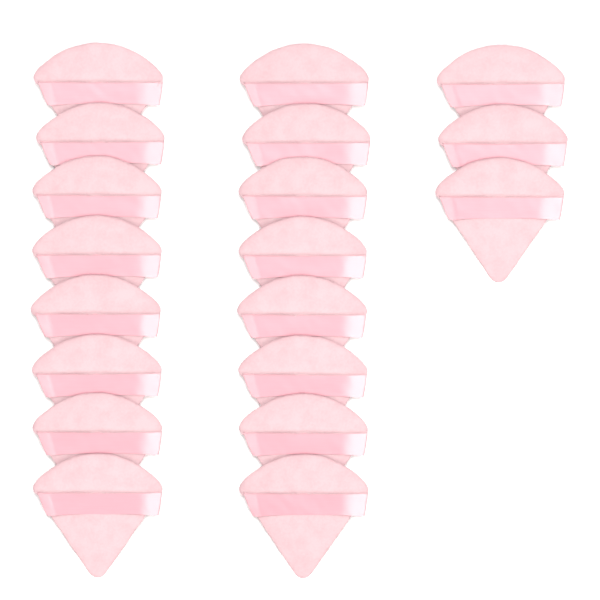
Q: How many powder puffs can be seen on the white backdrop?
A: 19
